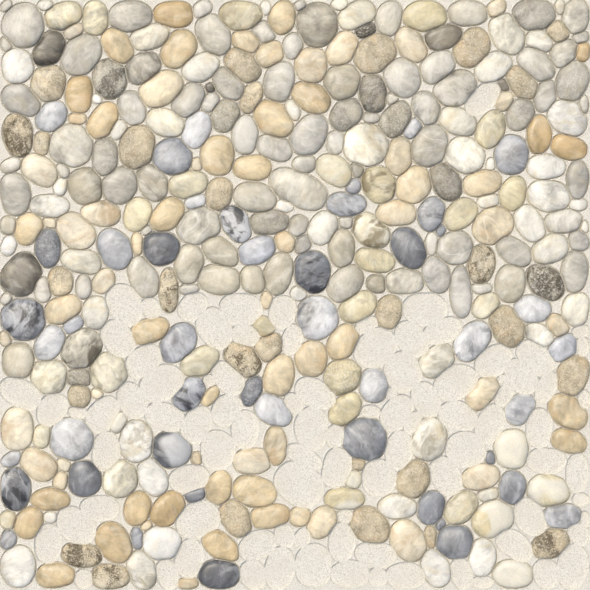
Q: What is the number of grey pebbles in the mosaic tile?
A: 102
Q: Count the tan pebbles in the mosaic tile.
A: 102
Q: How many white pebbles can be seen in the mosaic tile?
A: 80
